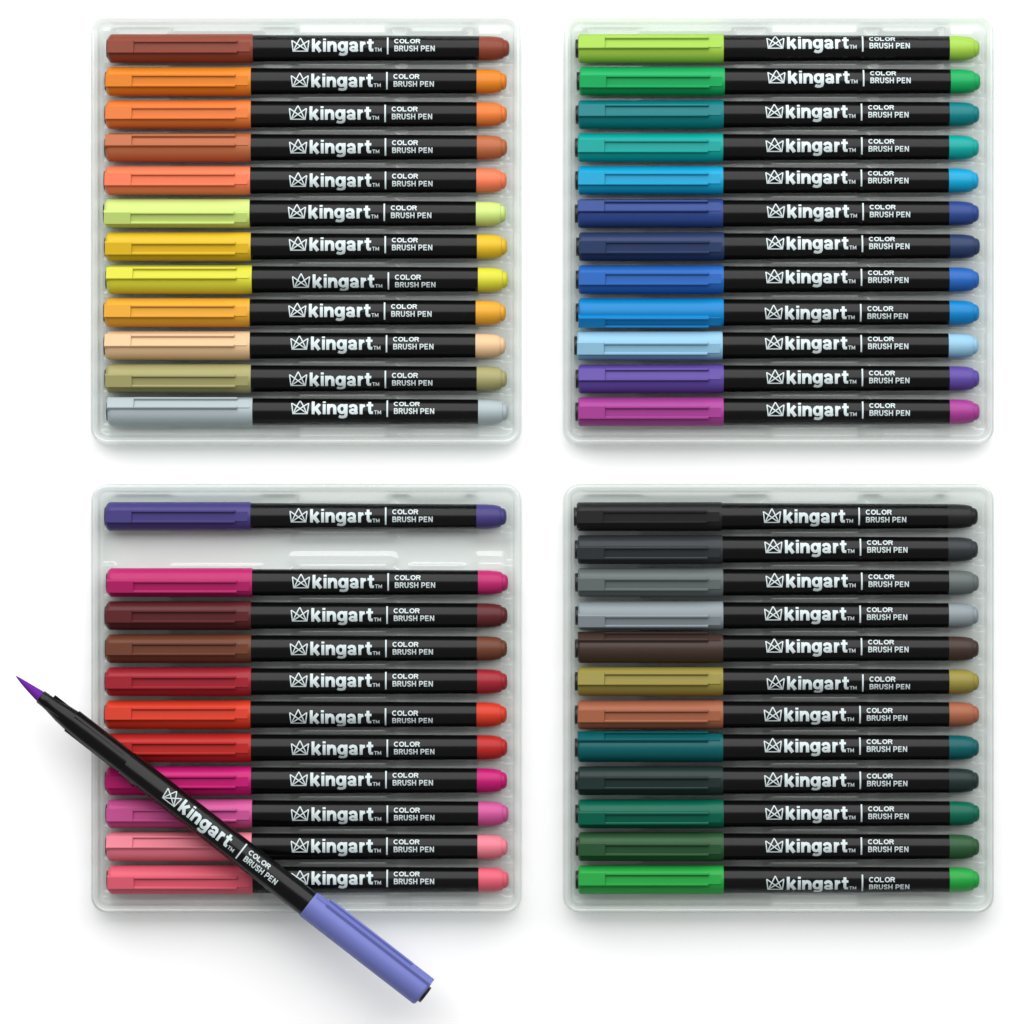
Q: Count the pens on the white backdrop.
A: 48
